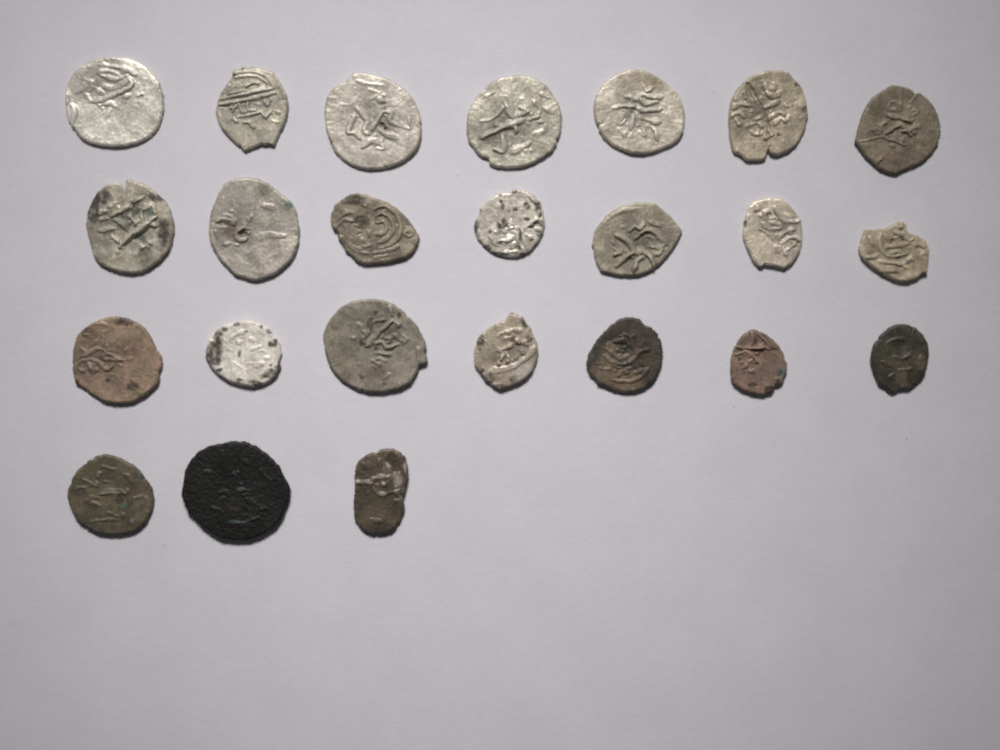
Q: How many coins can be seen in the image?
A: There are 24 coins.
